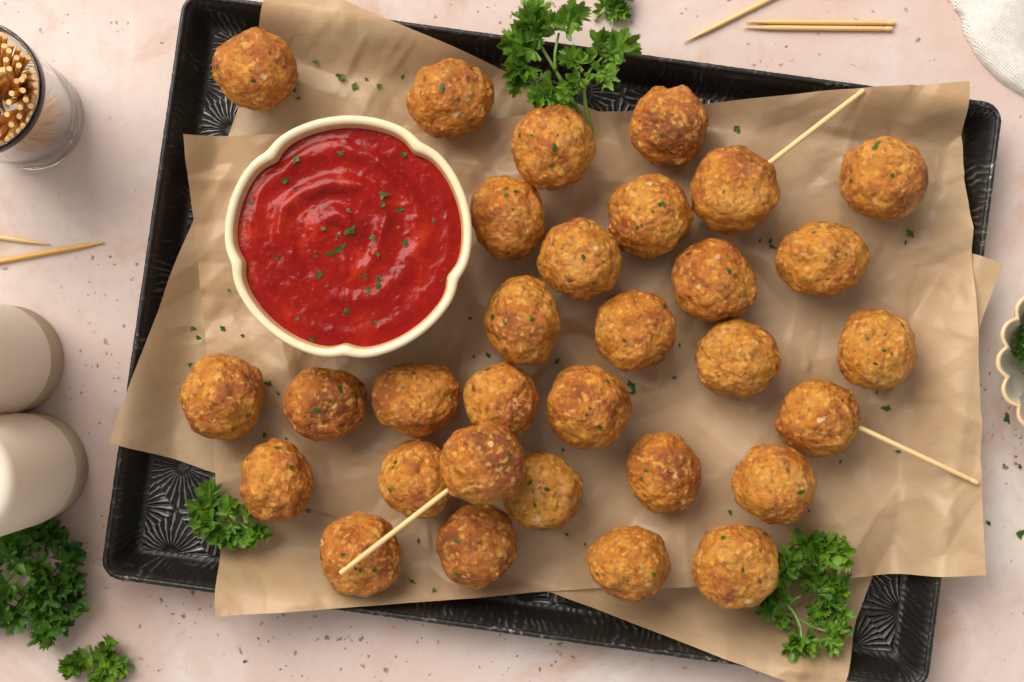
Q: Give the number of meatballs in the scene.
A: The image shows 31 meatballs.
